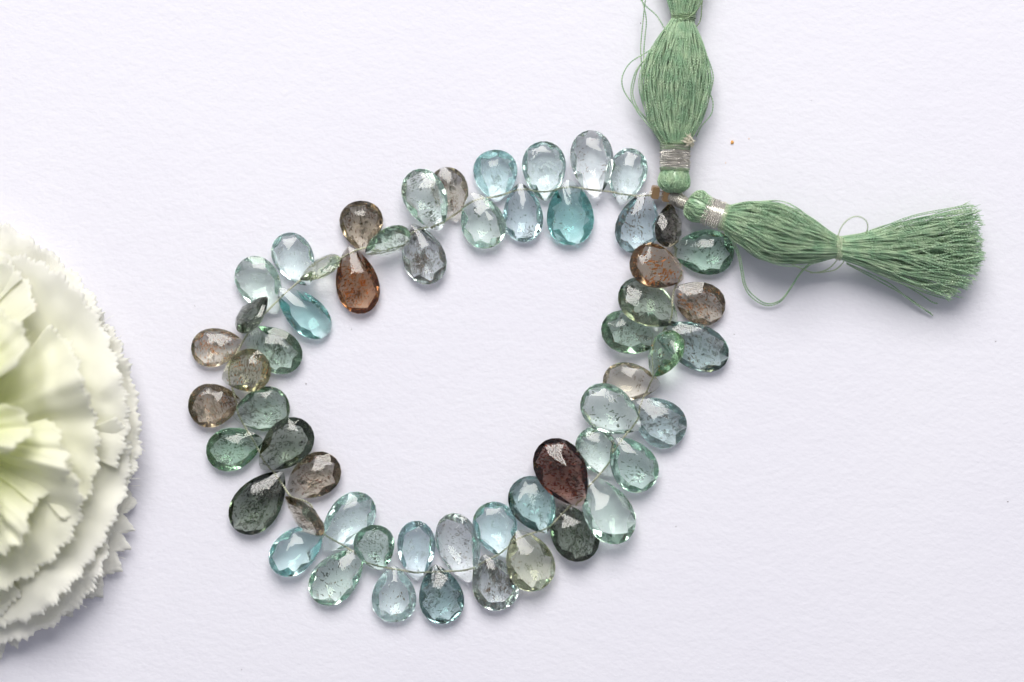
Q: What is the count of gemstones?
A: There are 57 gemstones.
